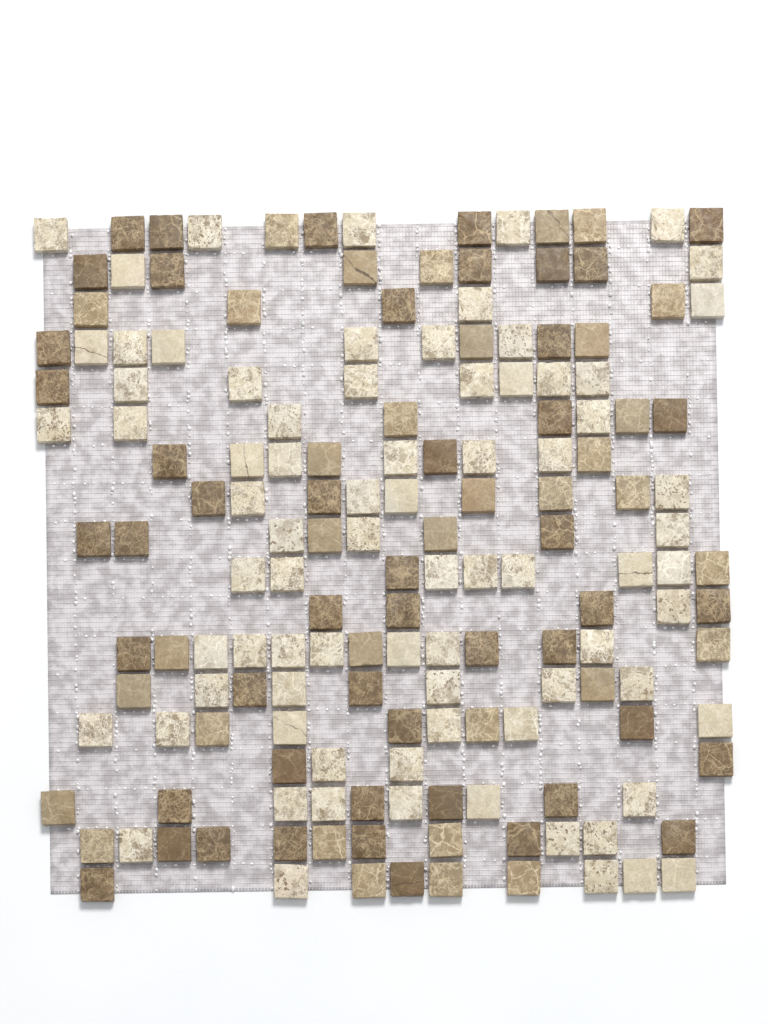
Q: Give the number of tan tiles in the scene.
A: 34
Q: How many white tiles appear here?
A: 78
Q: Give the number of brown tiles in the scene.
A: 49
